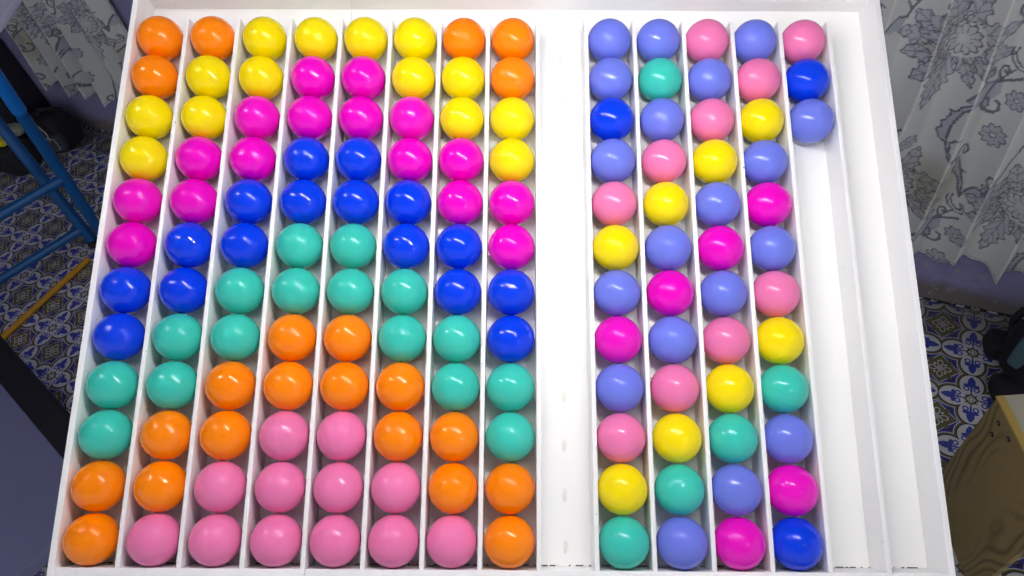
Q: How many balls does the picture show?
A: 147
